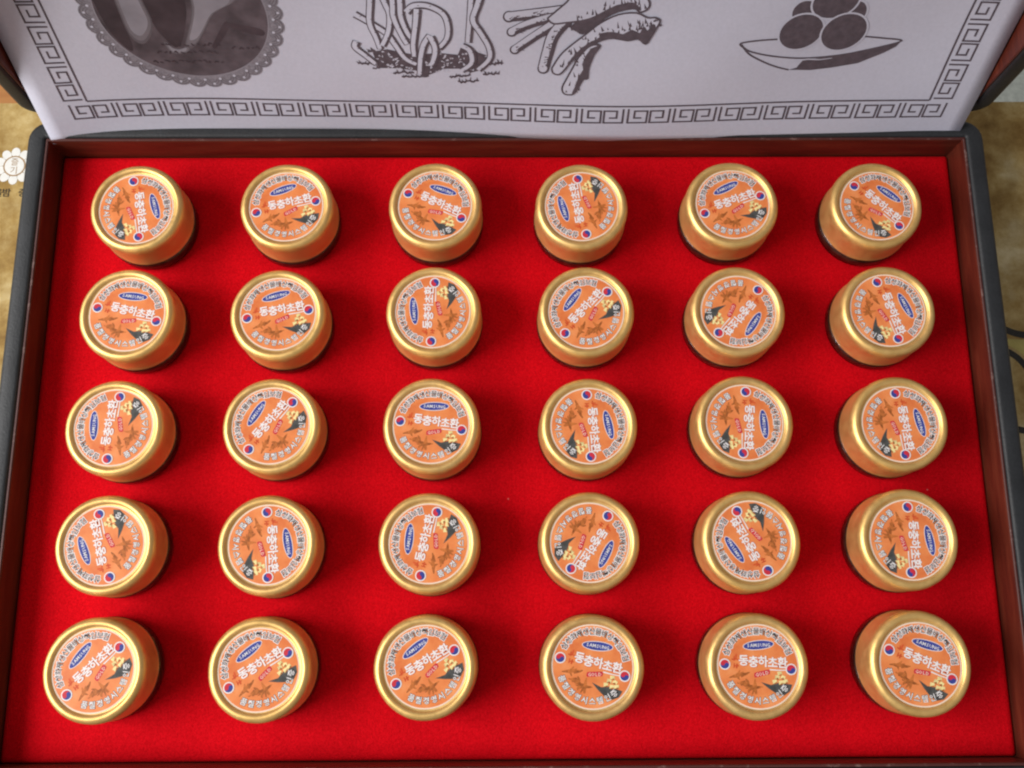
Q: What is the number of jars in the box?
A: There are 30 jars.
